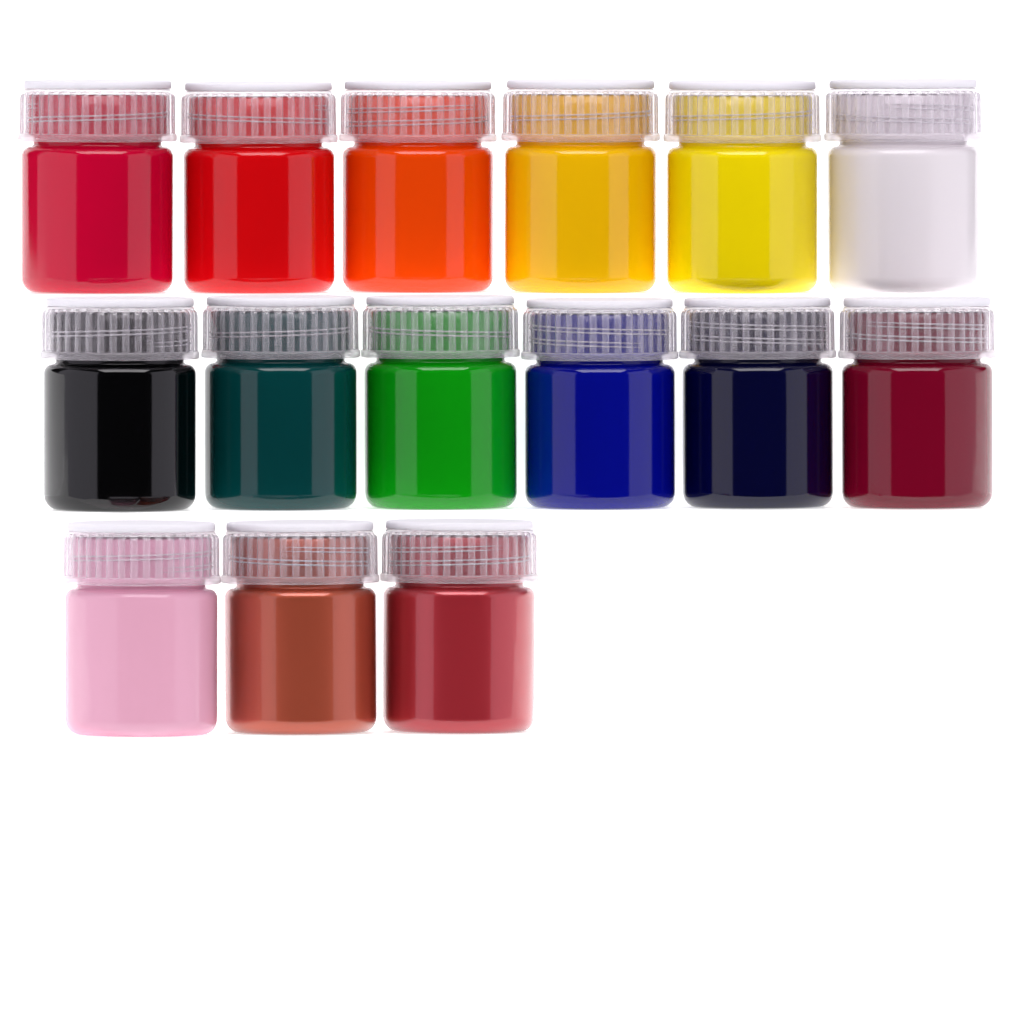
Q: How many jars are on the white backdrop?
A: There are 15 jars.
